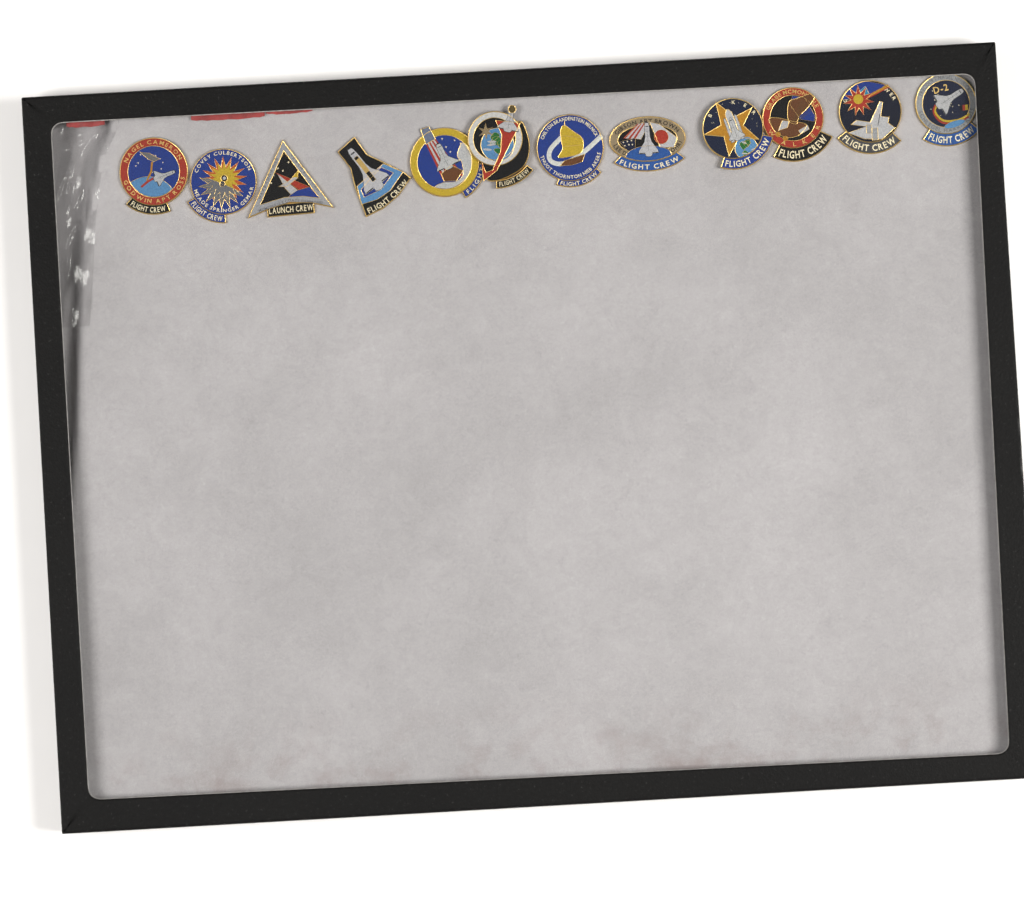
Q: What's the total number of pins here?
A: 12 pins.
